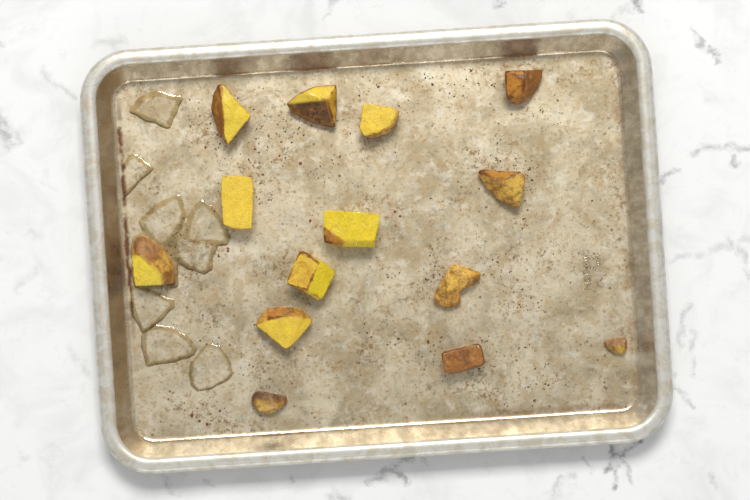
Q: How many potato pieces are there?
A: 14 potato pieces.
